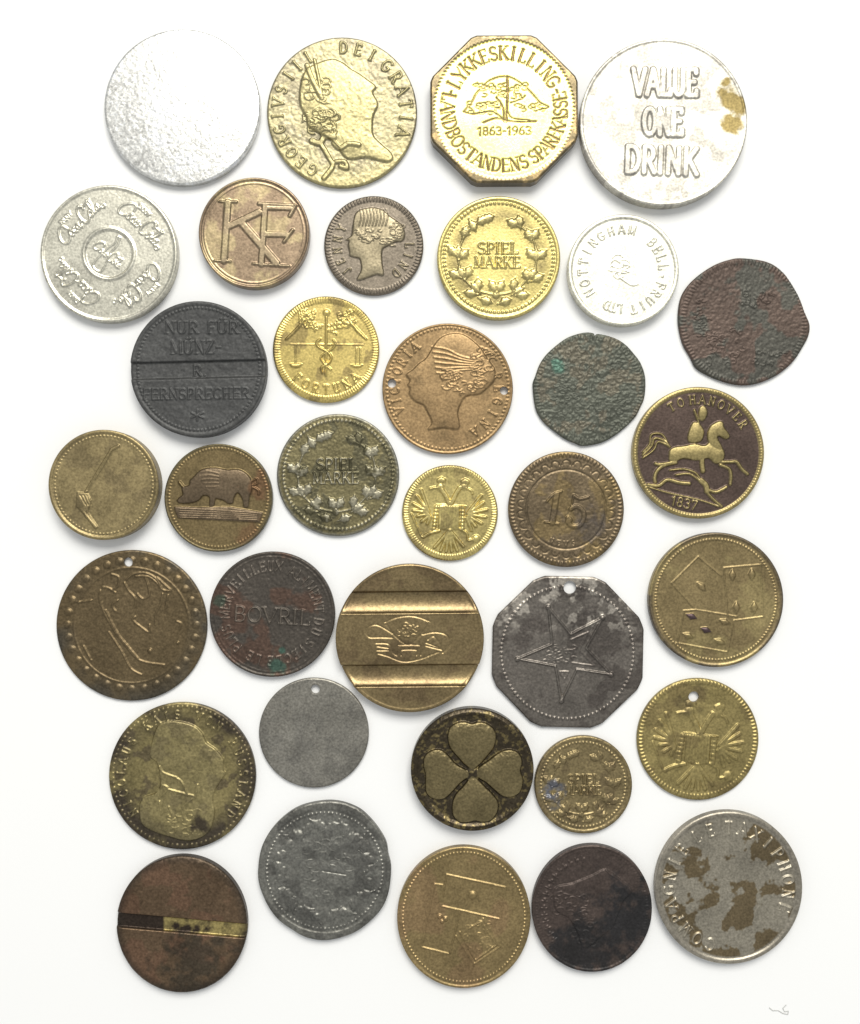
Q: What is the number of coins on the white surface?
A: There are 35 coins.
